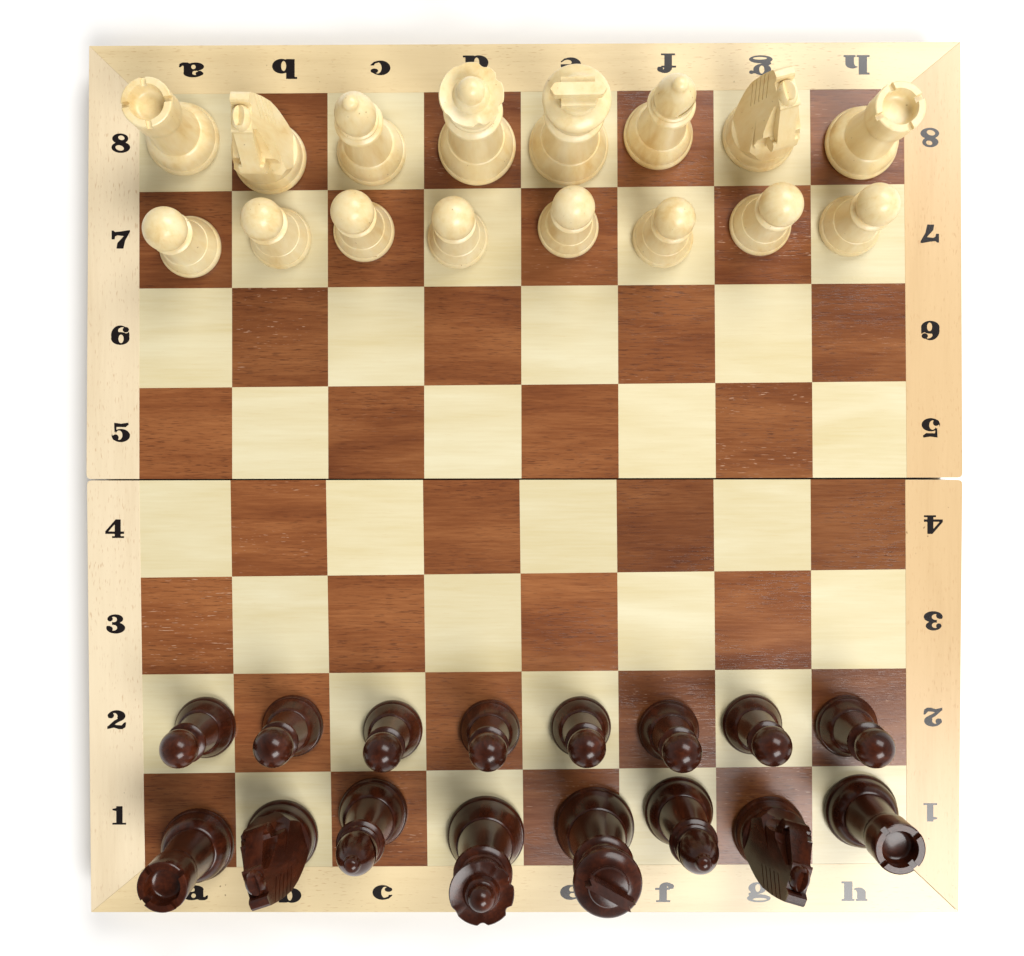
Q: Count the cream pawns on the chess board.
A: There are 8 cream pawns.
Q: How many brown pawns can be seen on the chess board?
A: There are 8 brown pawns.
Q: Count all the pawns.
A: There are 16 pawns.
